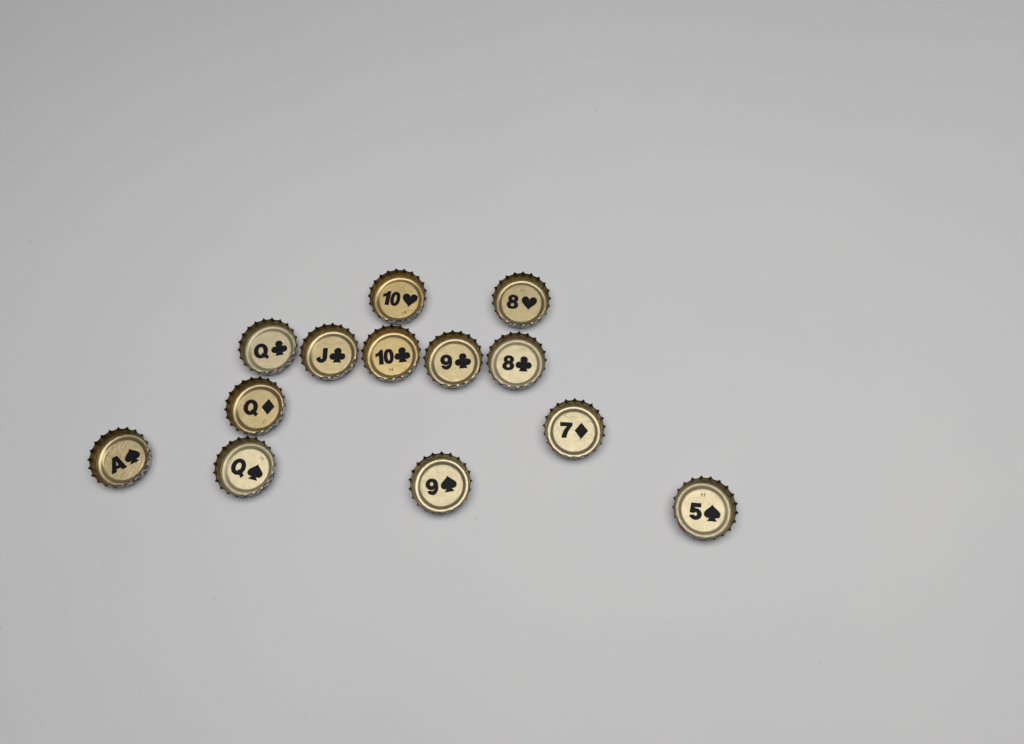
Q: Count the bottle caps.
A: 13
